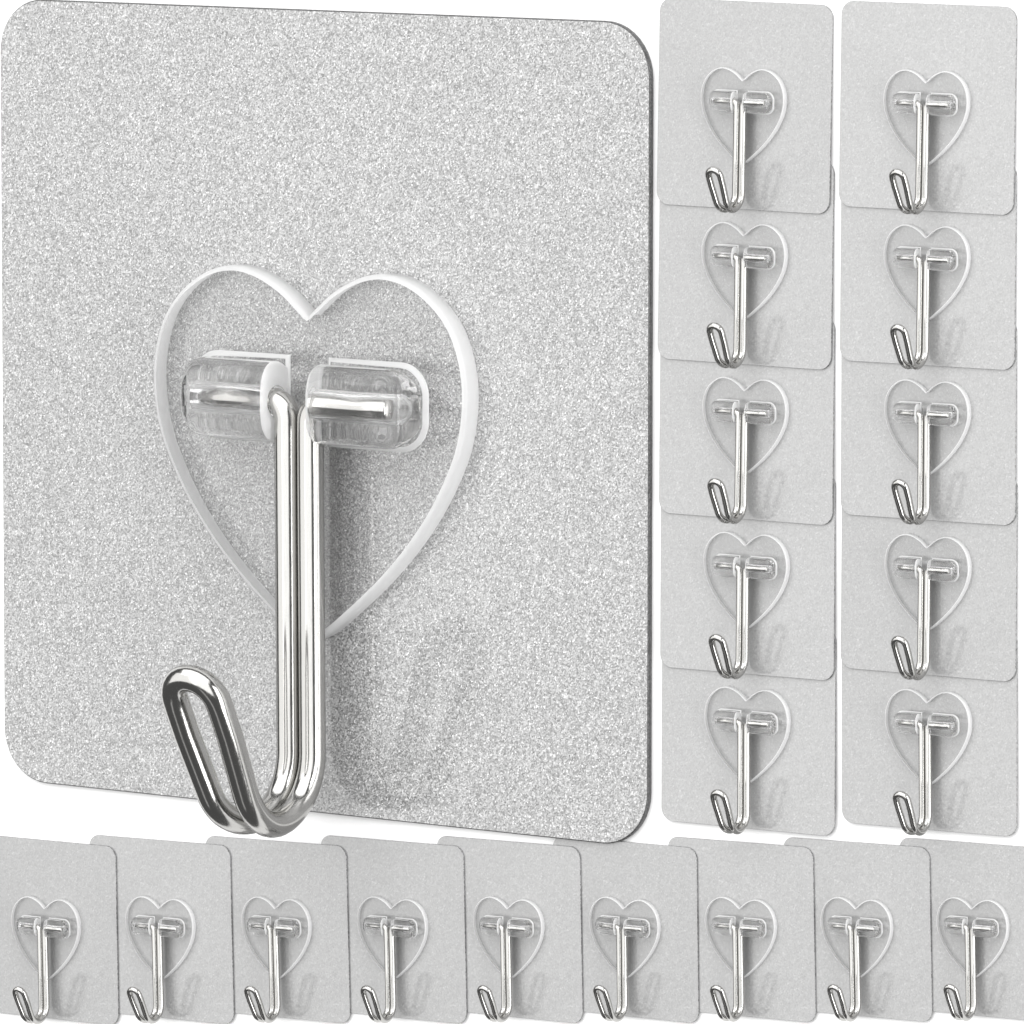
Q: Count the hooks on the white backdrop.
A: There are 20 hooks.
